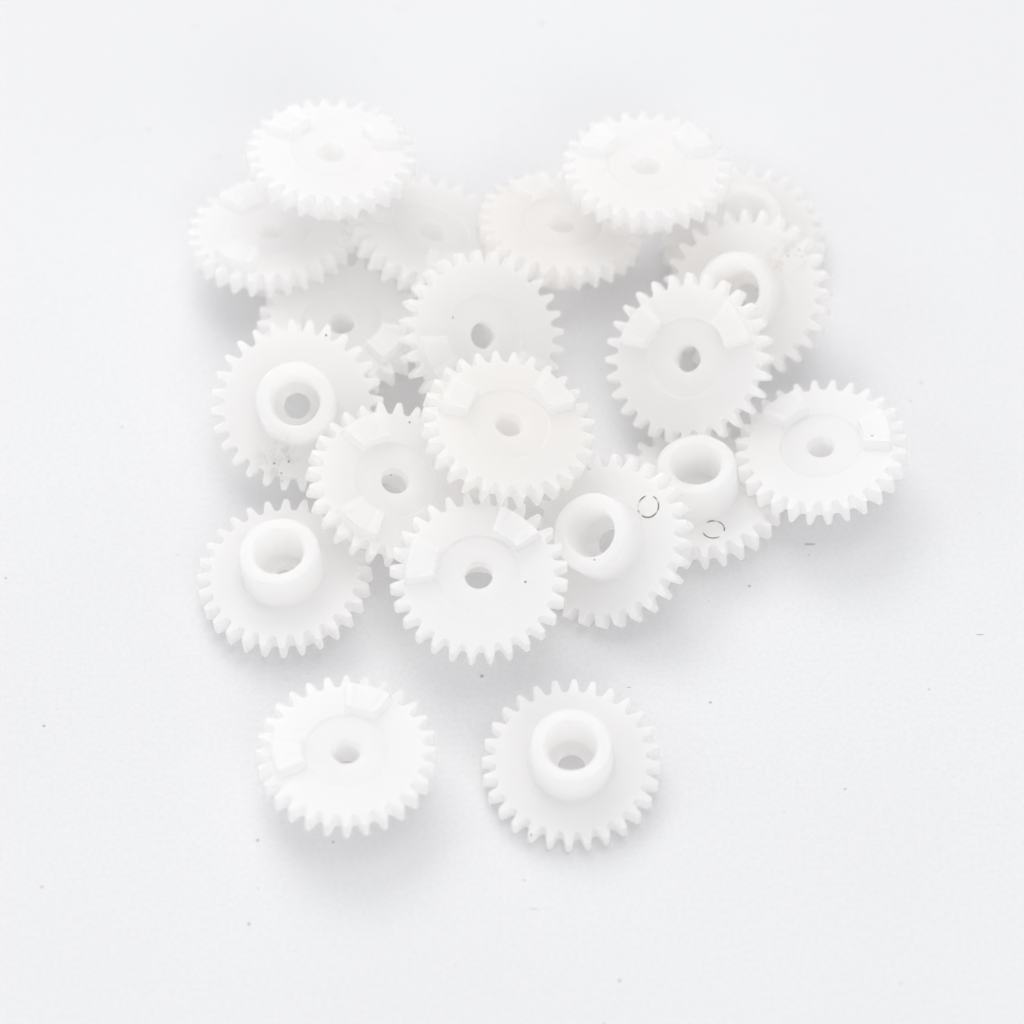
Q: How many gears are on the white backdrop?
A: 20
